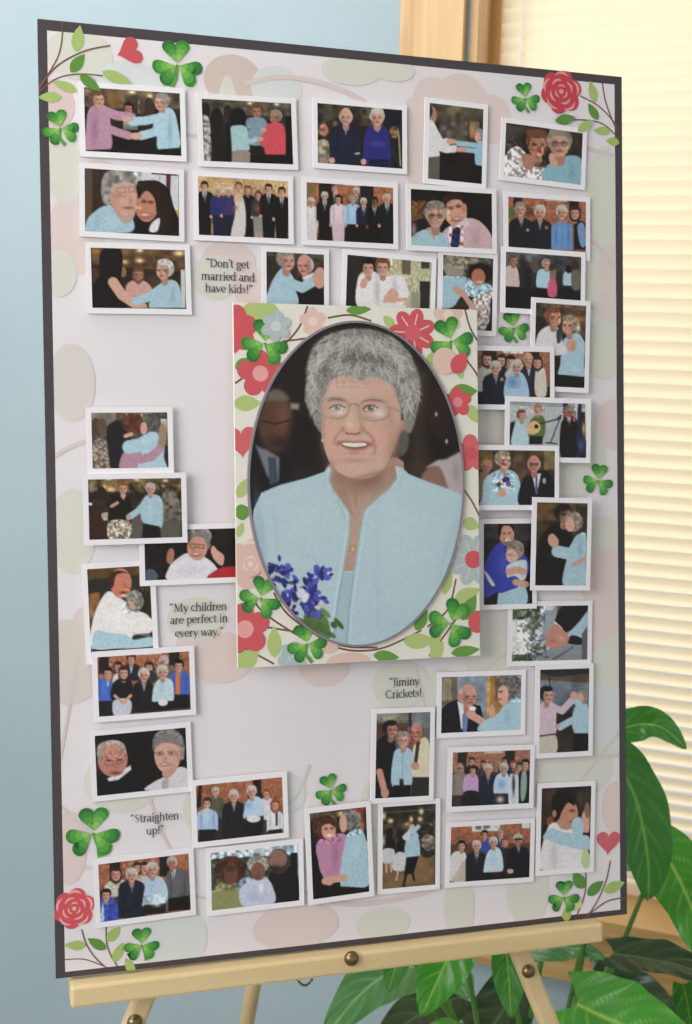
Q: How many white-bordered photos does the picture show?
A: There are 39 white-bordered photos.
